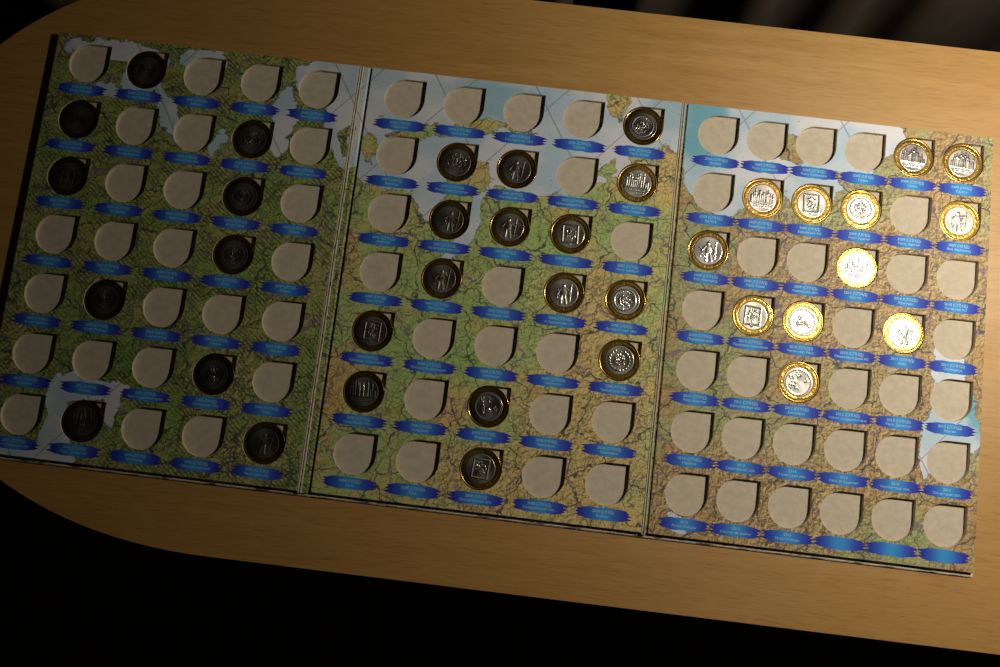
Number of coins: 37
